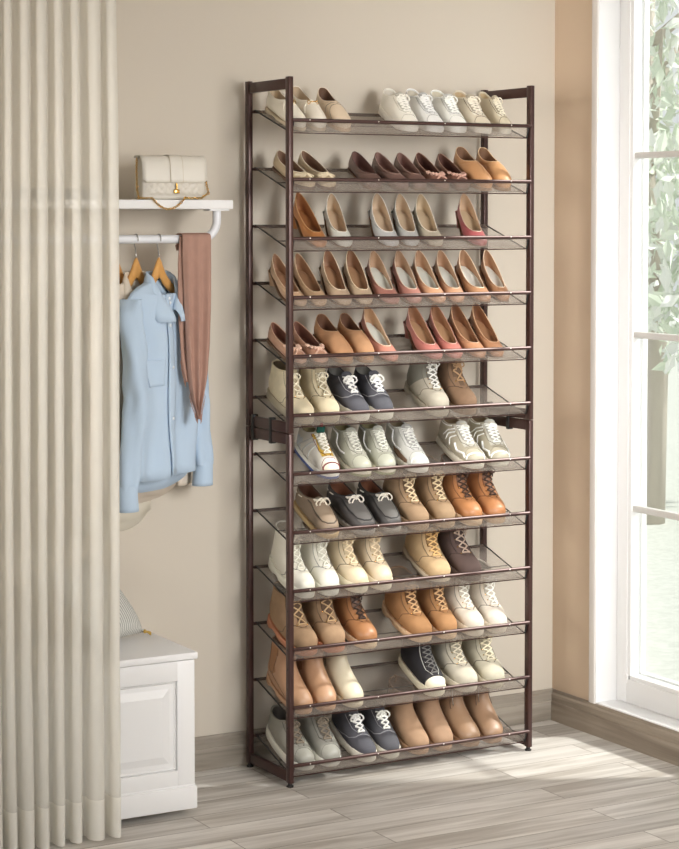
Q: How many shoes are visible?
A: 88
